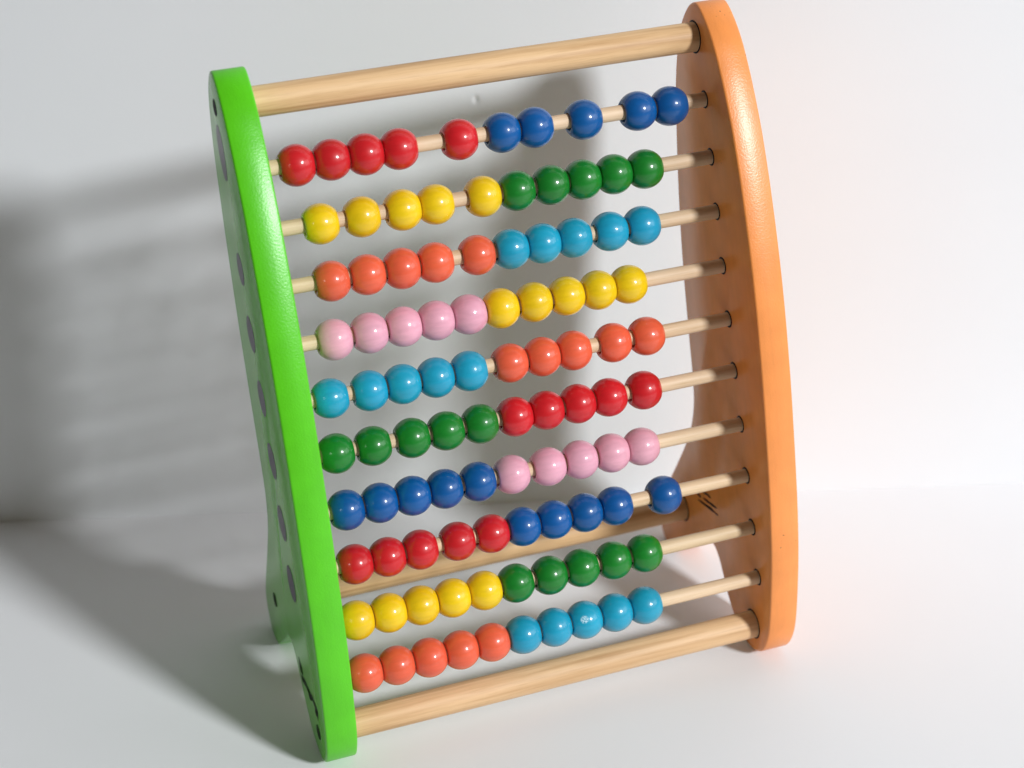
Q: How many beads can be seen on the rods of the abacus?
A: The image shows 100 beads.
